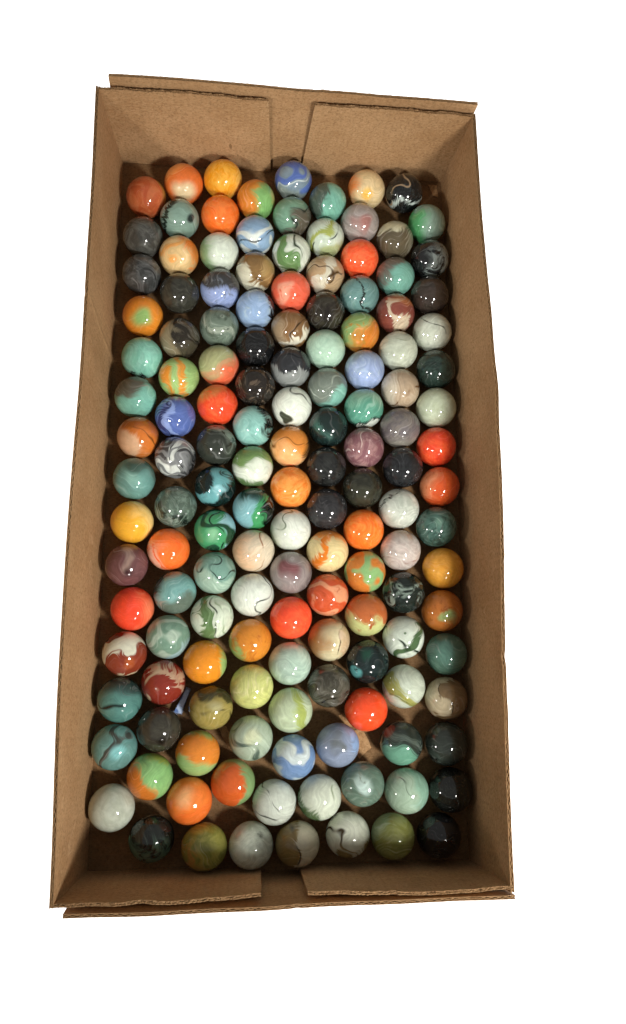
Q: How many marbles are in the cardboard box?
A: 144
